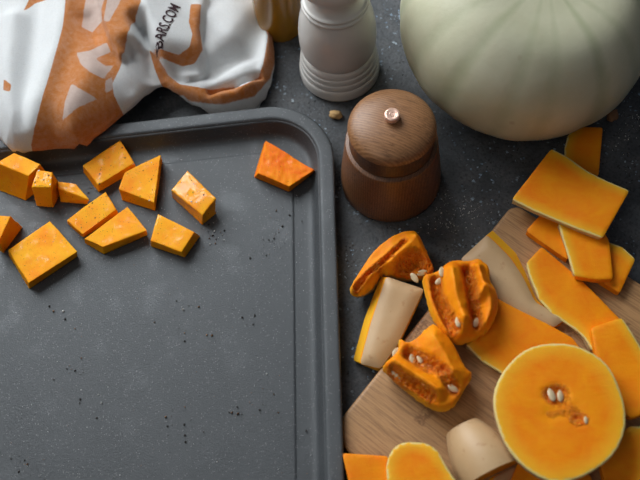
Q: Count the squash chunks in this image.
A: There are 12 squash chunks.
